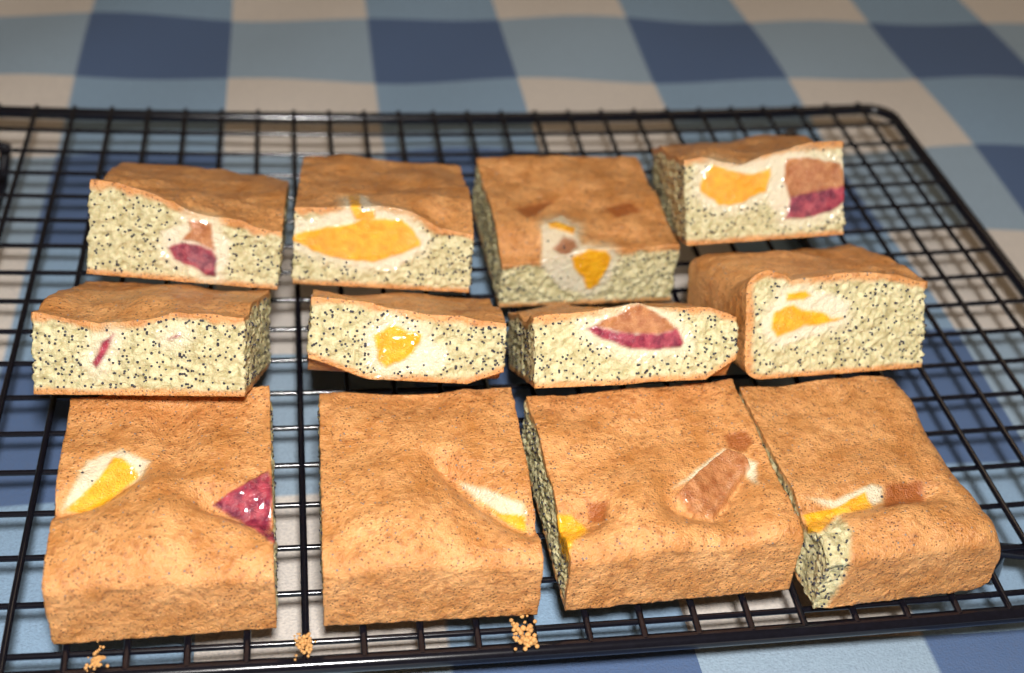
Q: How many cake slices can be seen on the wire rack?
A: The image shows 12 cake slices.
